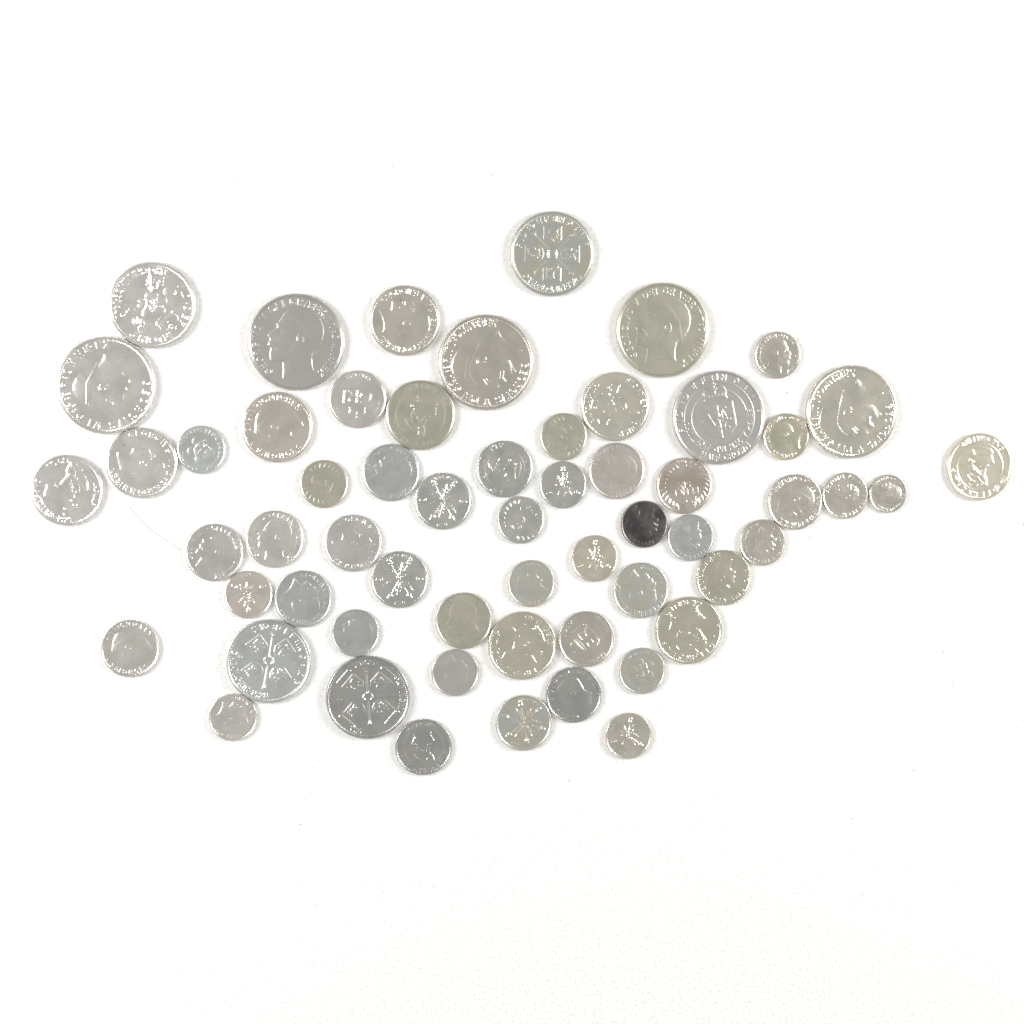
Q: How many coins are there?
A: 59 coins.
